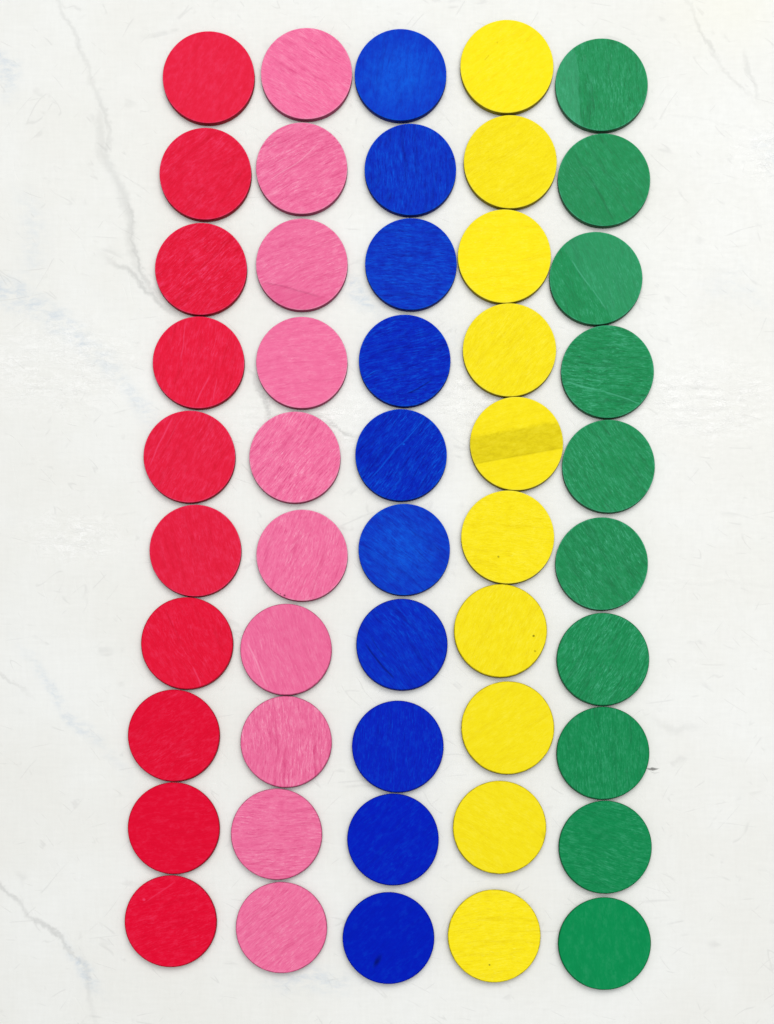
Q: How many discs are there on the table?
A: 50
